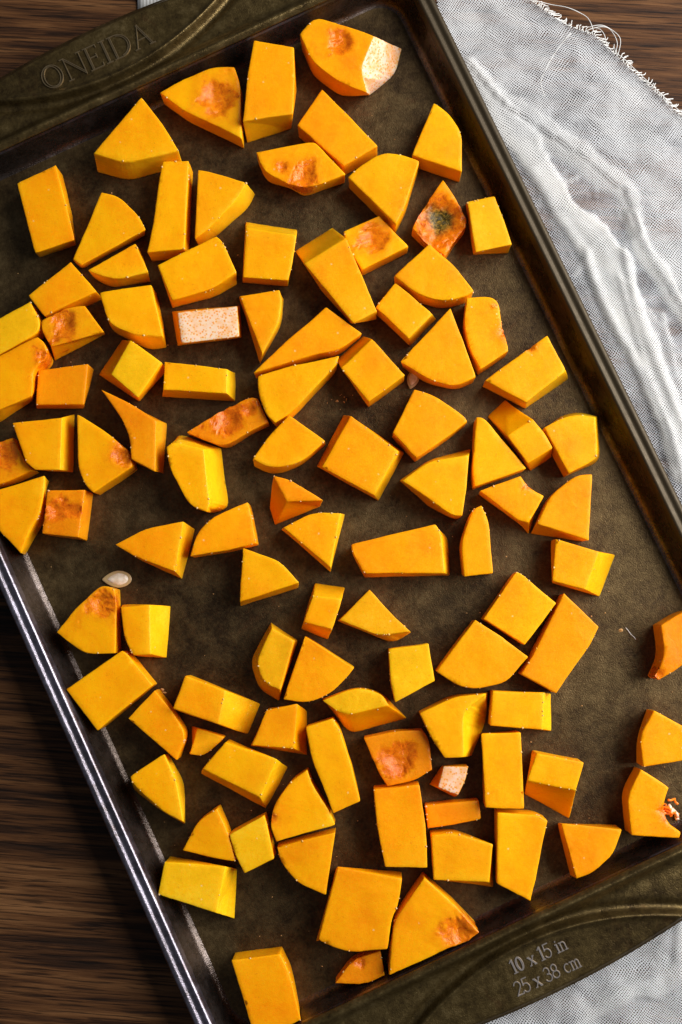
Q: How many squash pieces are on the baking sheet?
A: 104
